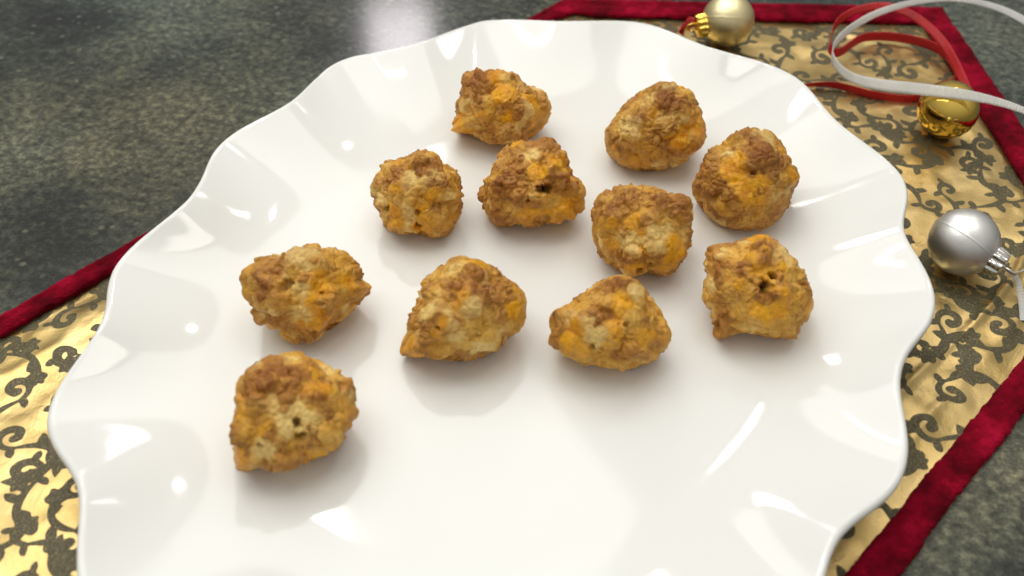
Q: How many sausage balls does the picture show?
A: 11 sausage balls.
